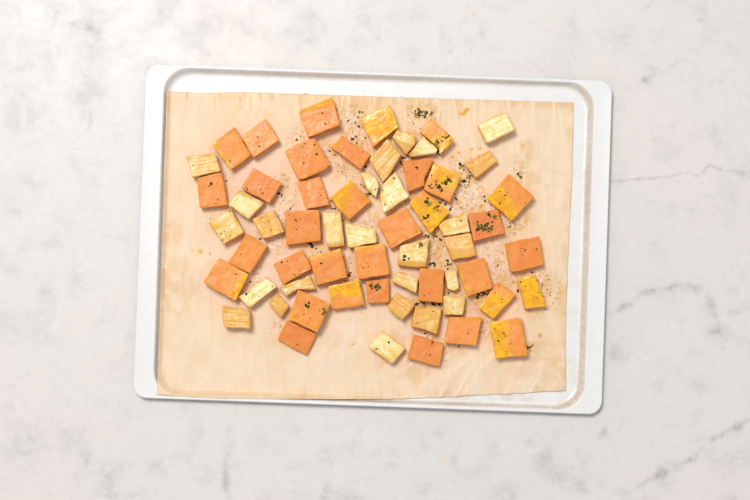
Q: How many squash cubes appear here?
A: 35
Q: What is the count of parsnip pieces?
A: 26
